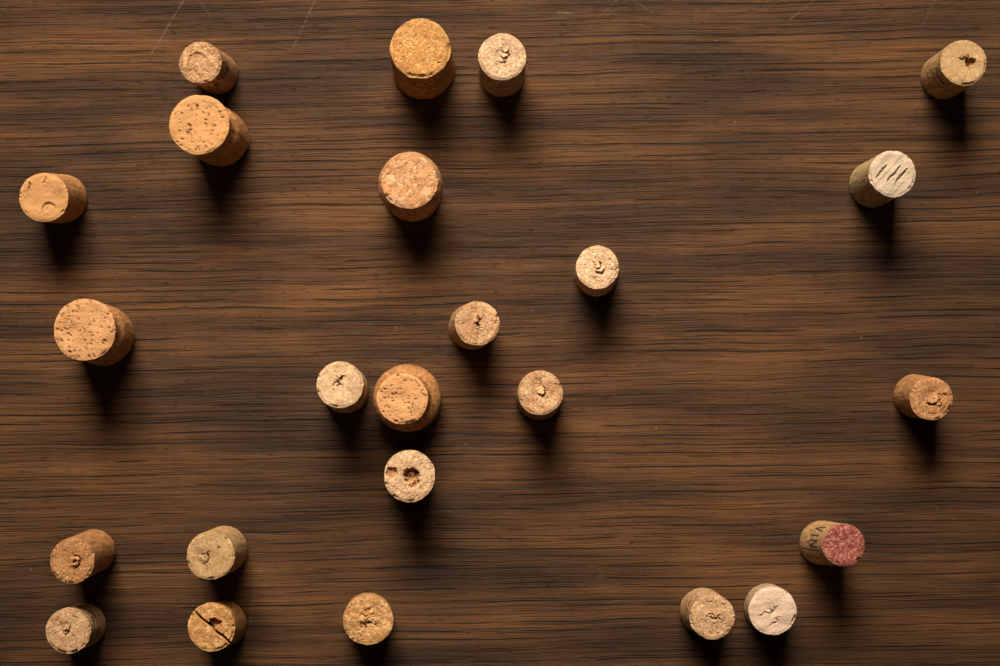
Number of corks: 24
